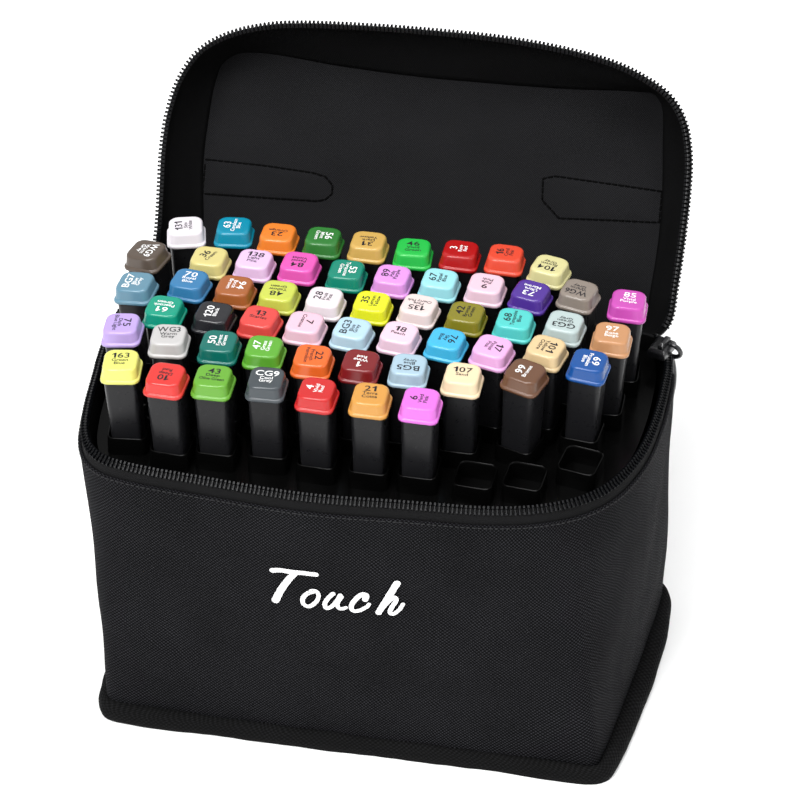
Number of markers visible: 57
